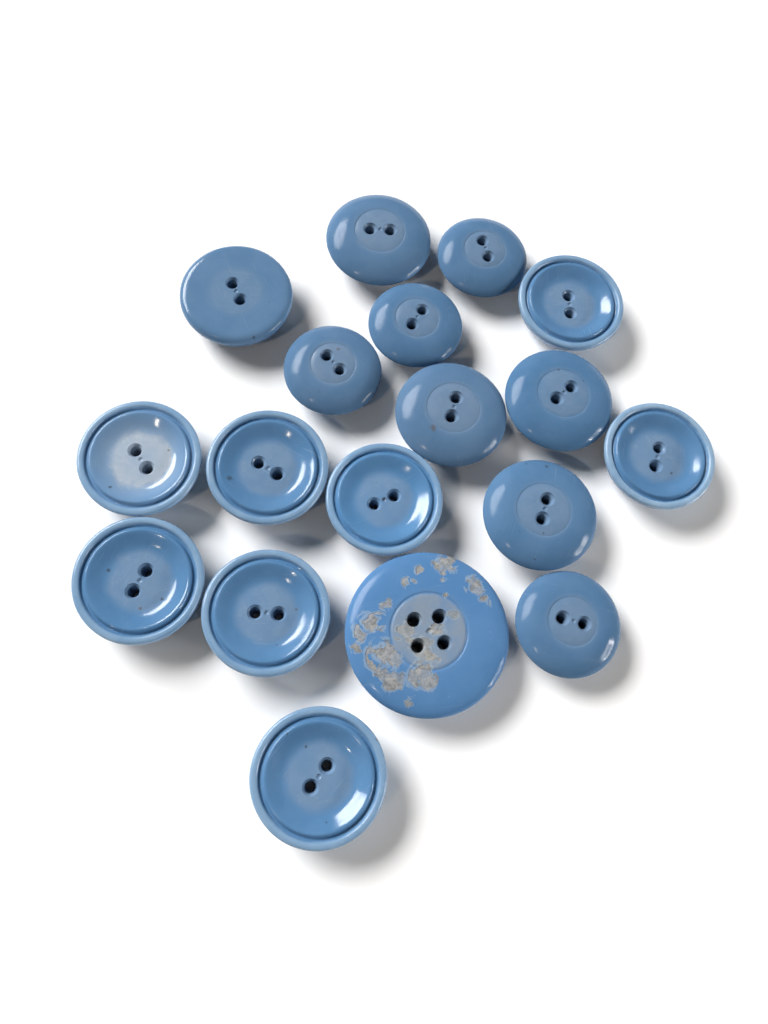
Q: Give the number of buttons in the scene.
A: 18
